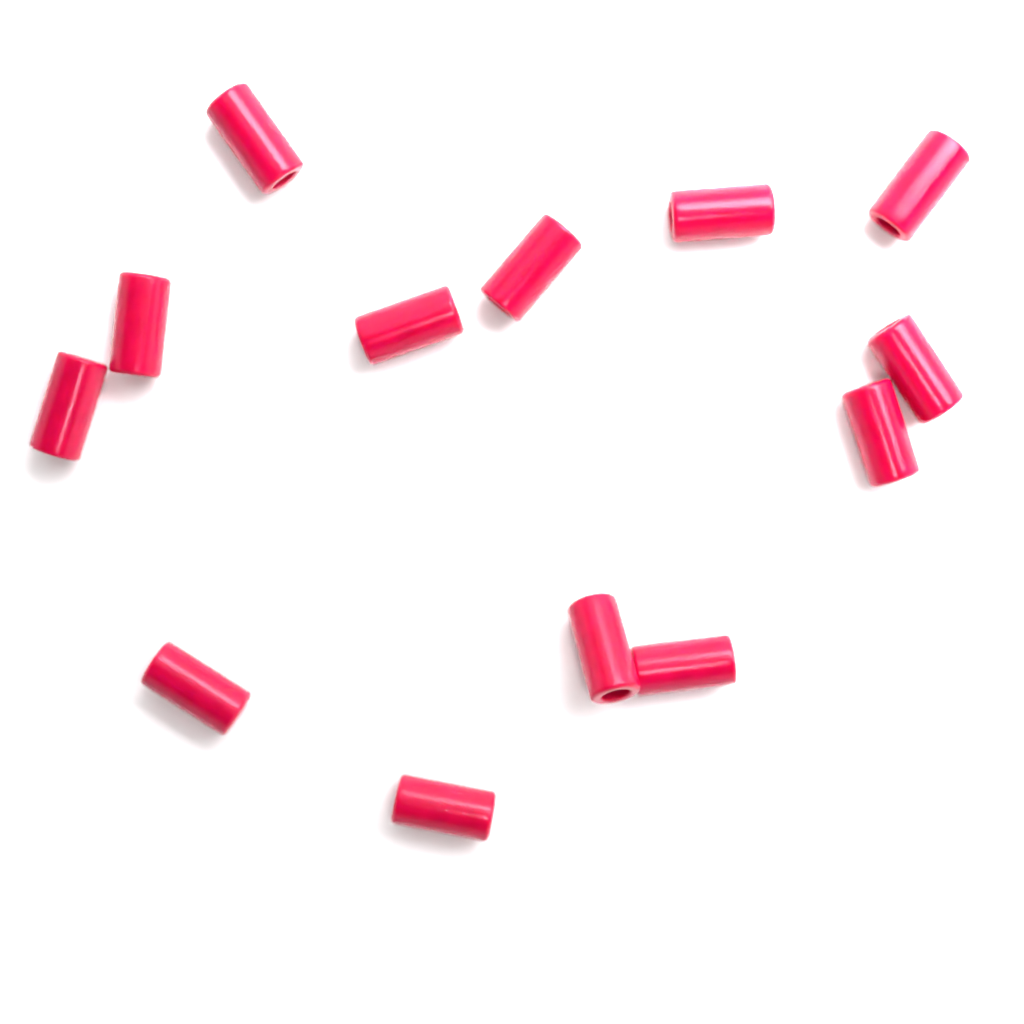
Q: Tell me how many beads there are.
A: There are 13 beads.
